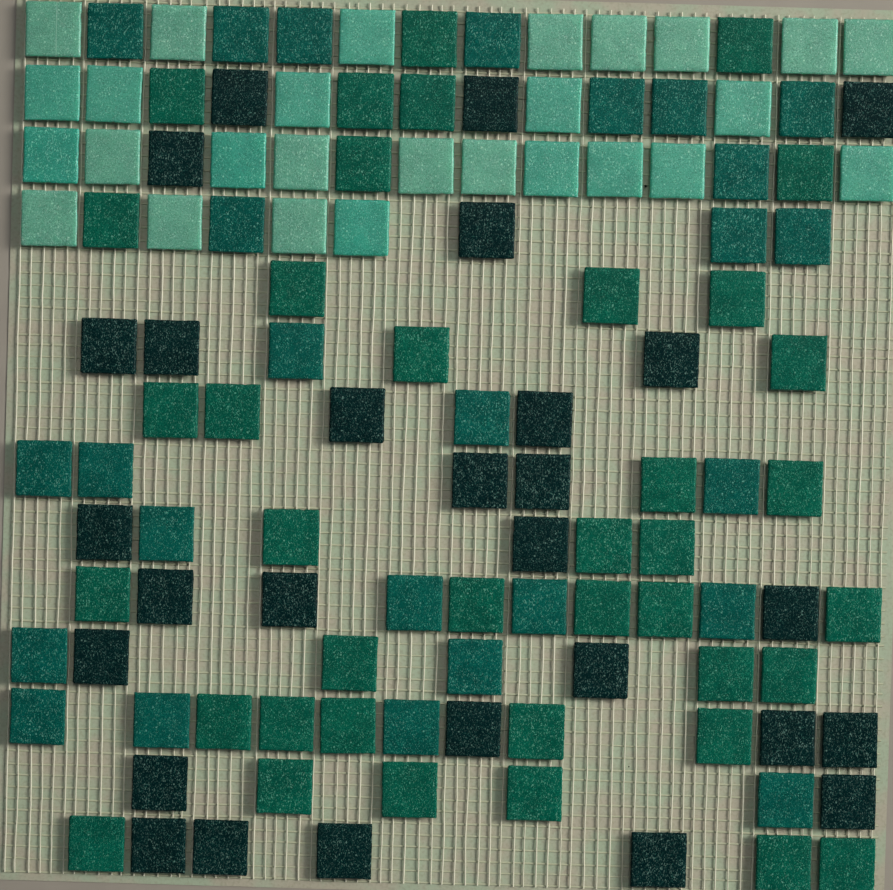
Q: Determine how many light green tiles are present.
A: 27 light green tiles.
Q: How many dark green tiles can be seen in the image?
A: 65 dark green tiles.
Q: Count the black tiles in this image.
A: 28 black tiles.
